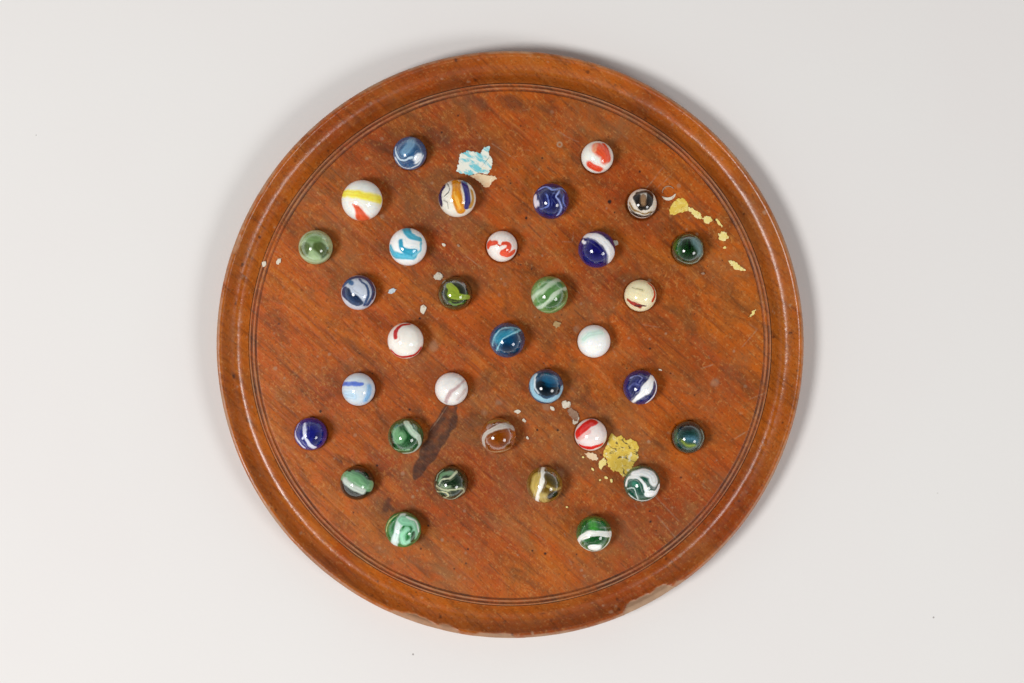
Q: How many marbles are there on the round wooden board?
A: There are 33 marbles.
